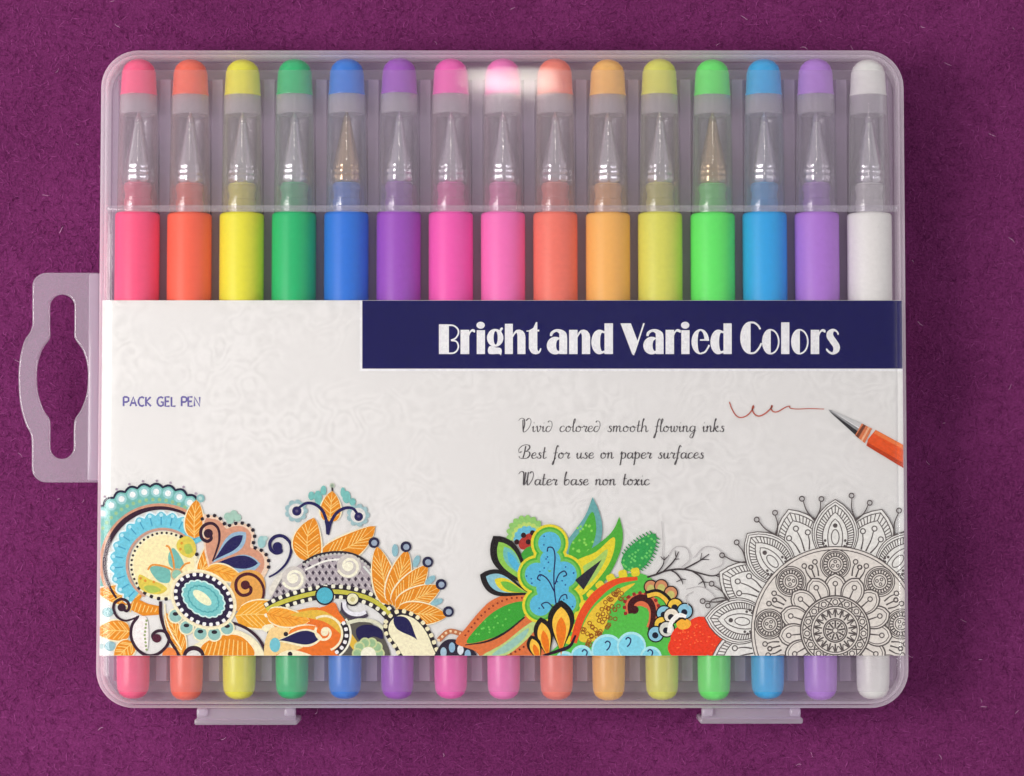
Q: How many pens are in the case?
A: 15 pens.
